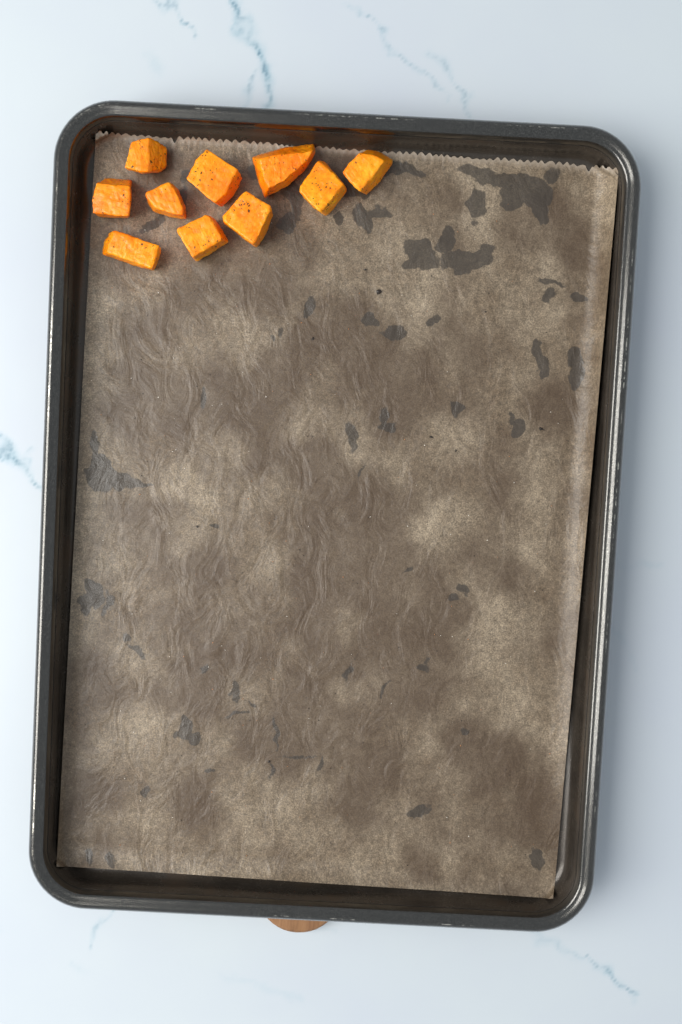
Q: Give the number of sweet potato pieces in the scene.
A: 10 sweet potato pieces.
